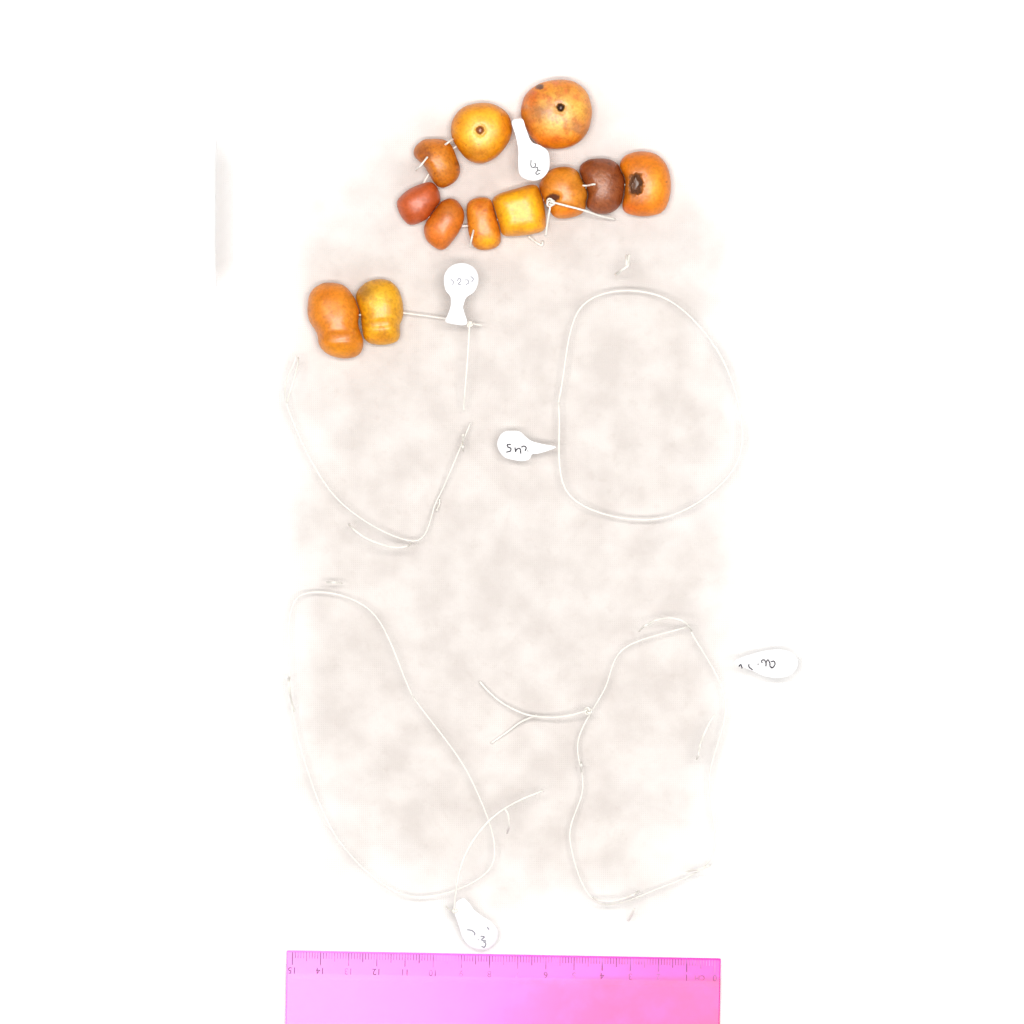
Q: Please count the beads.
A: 12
